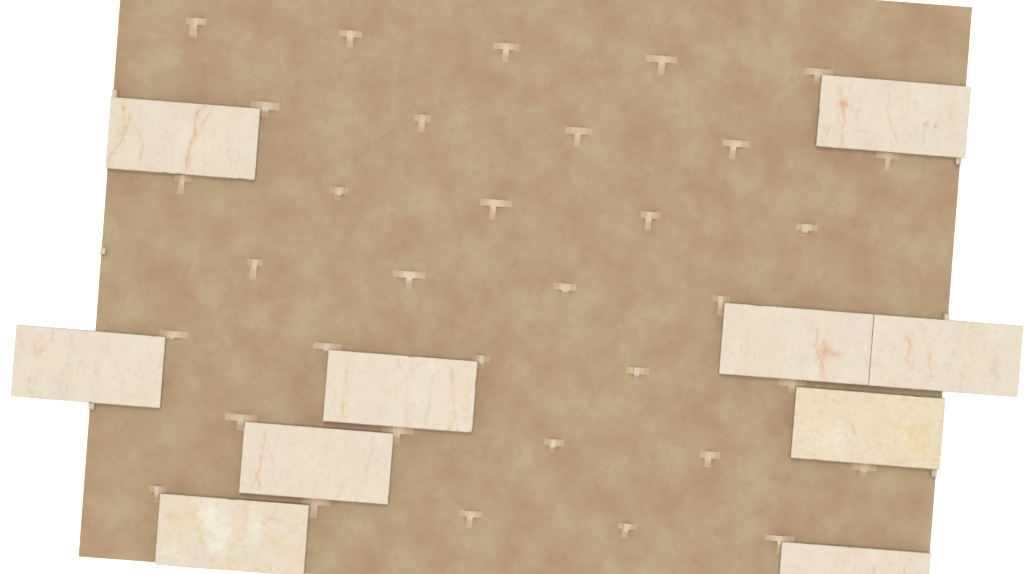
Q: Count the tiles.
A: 10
